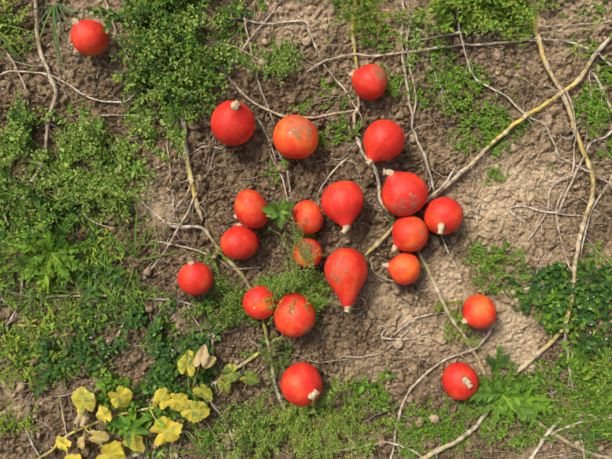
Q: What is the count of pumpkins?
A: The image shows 21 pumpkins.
